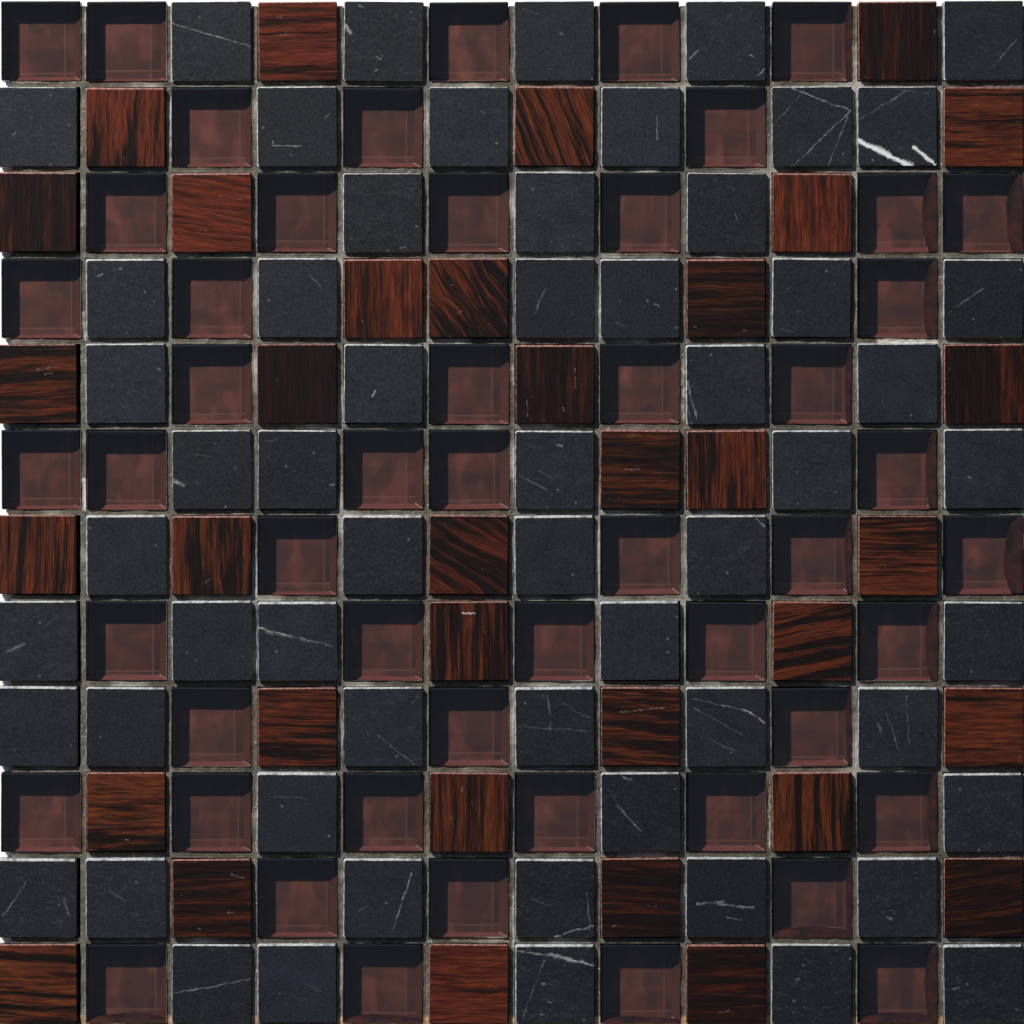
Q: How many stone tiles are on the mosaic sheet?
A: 58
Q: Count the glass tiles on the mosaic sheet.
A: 51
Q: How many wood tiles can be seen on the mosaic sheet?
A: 35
